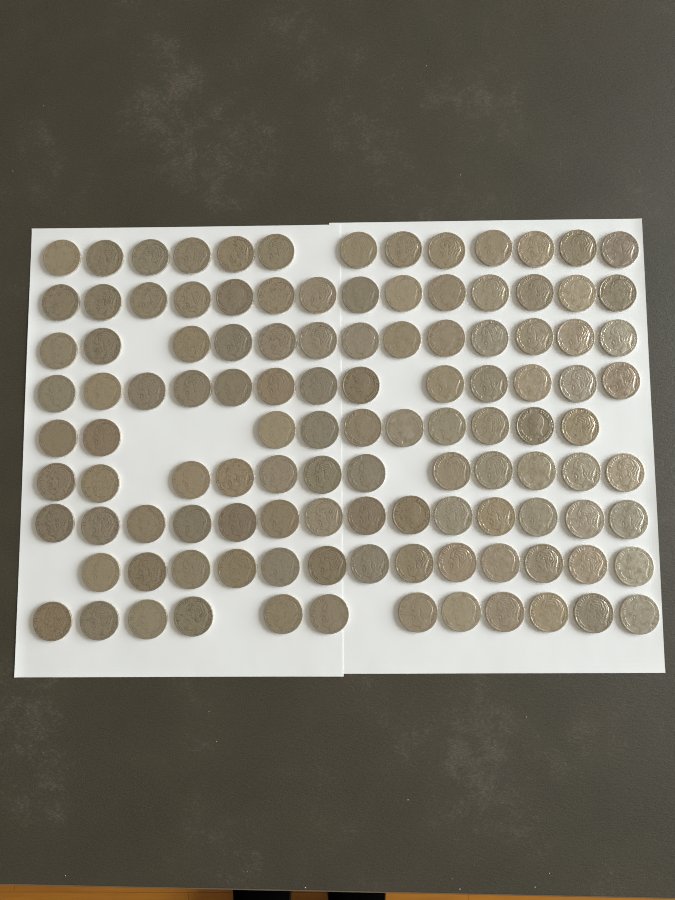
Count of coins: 114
